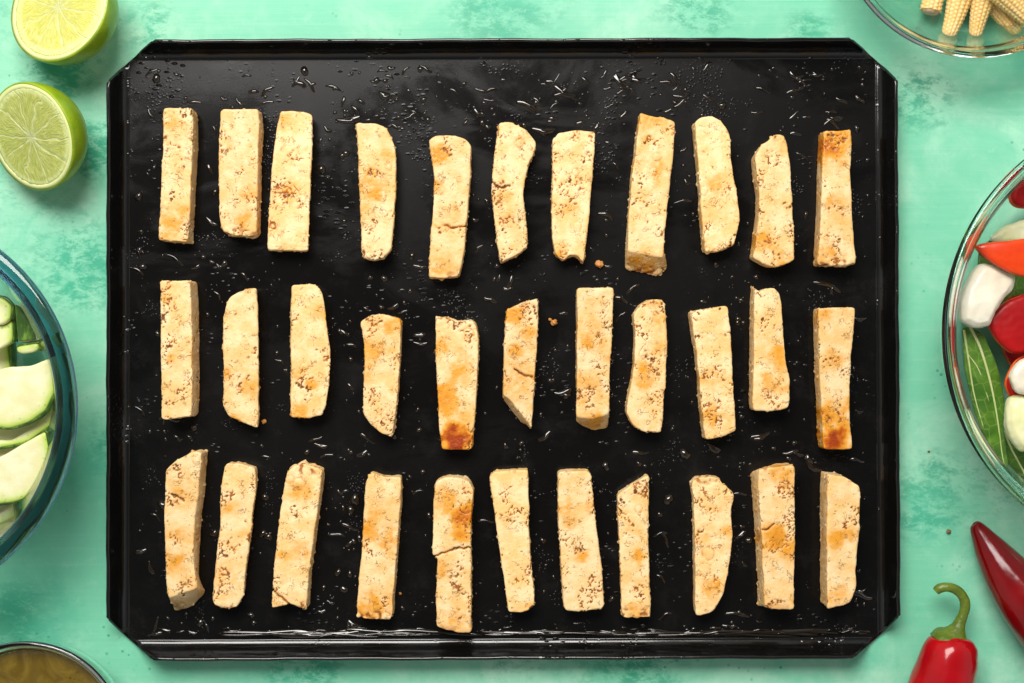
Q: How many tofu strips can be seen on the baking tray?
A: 33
